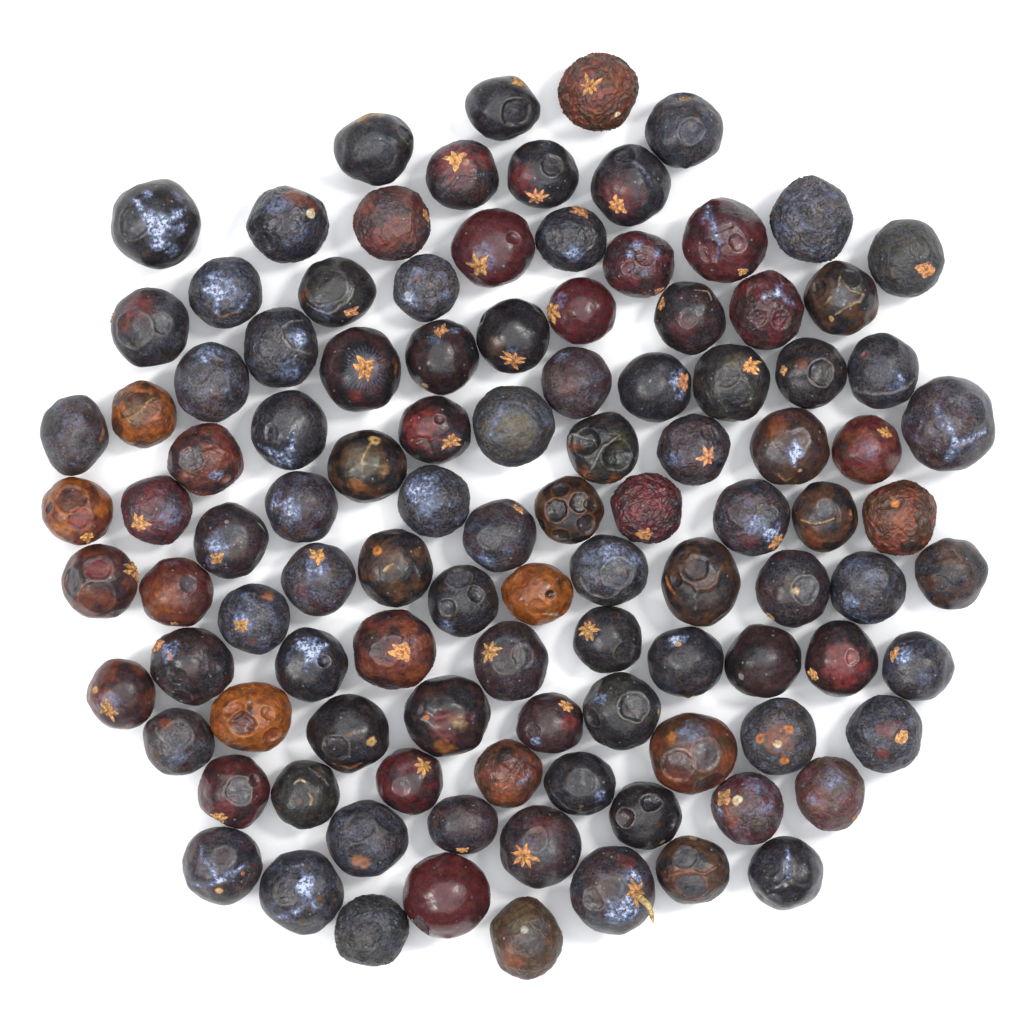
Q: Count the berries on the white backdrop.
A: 107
